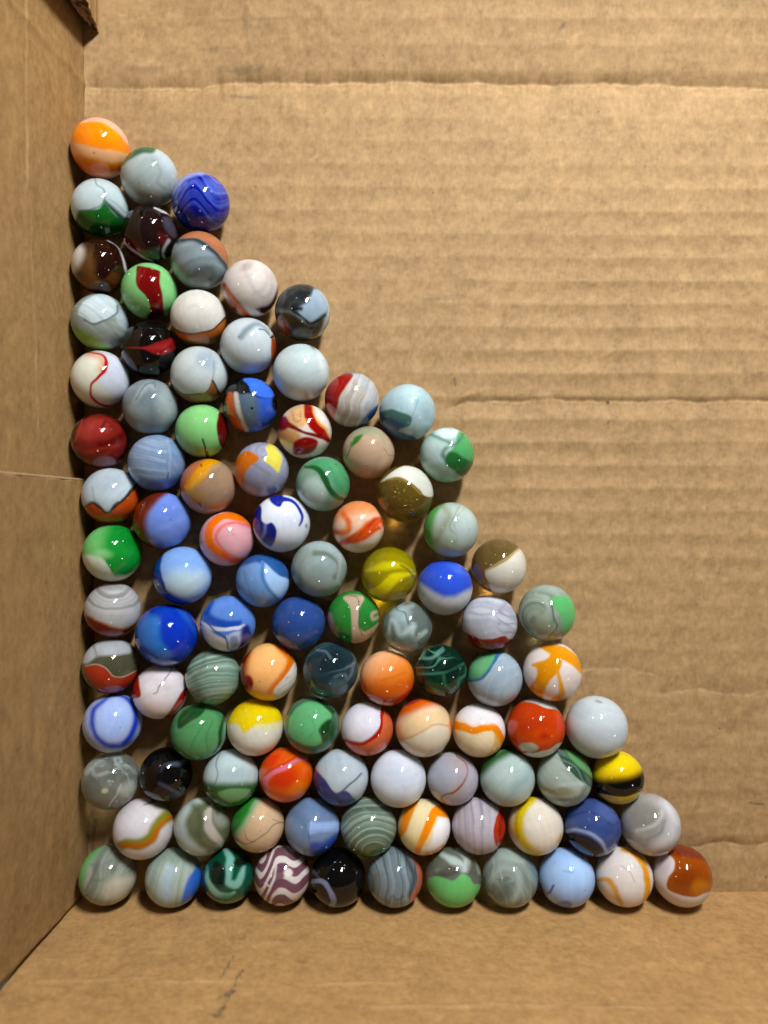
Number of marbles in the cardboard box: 101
